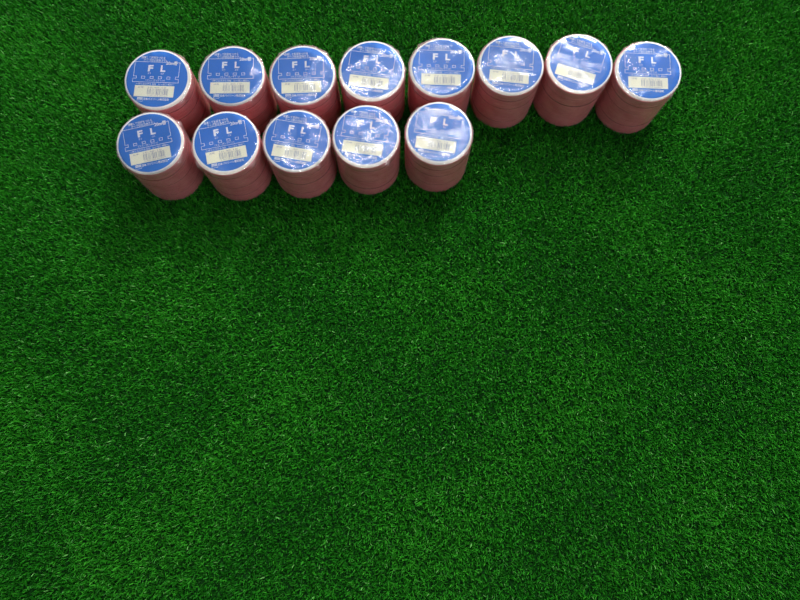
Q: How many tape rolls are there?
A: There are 13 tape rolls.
